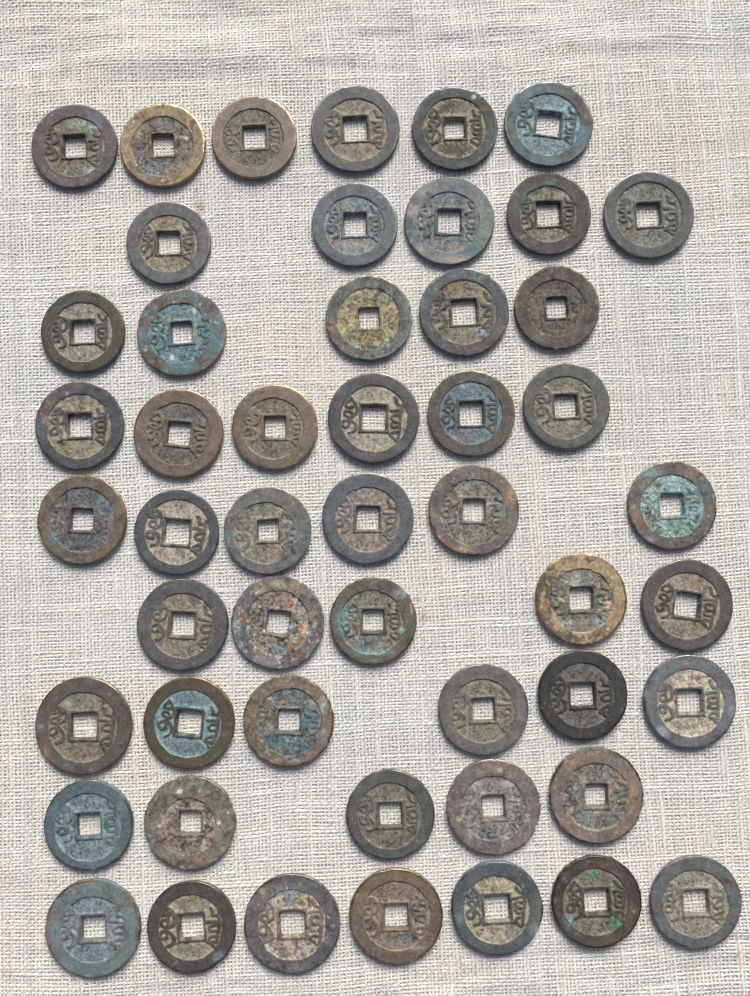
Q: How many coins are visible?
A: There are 51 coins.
